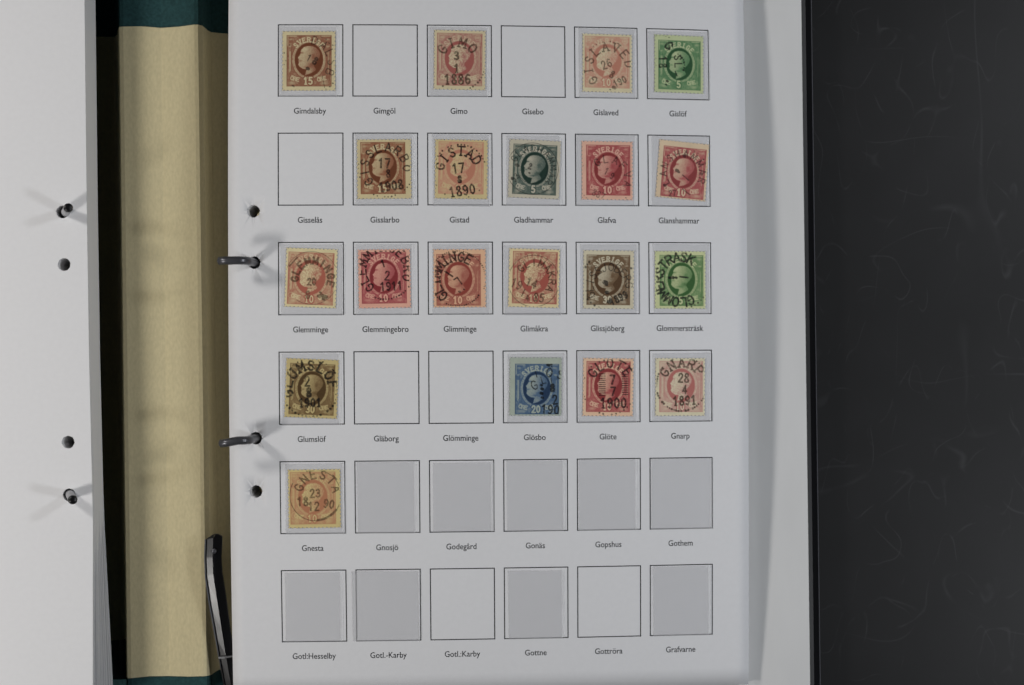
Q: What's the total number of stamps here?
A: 20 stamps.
